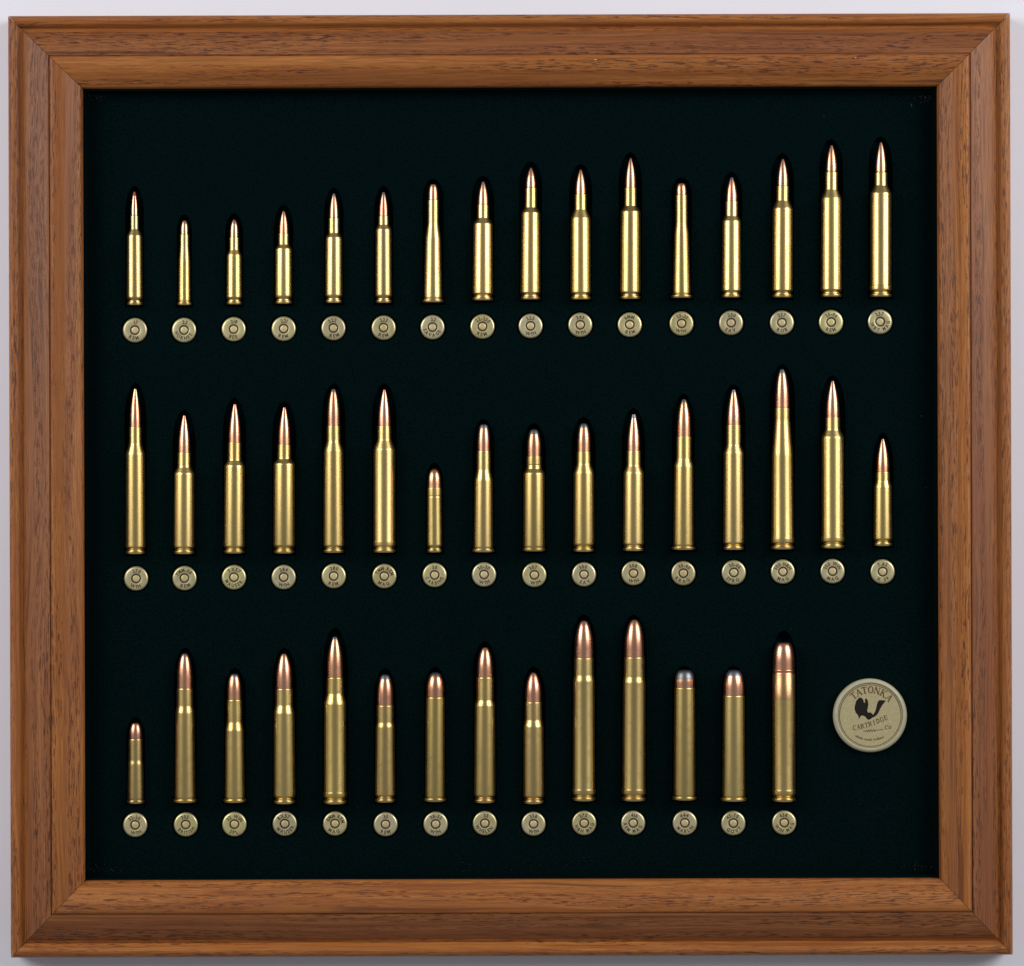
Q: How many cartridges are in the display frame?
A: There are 46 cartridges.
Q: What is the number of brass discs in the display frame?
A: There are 46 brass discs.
